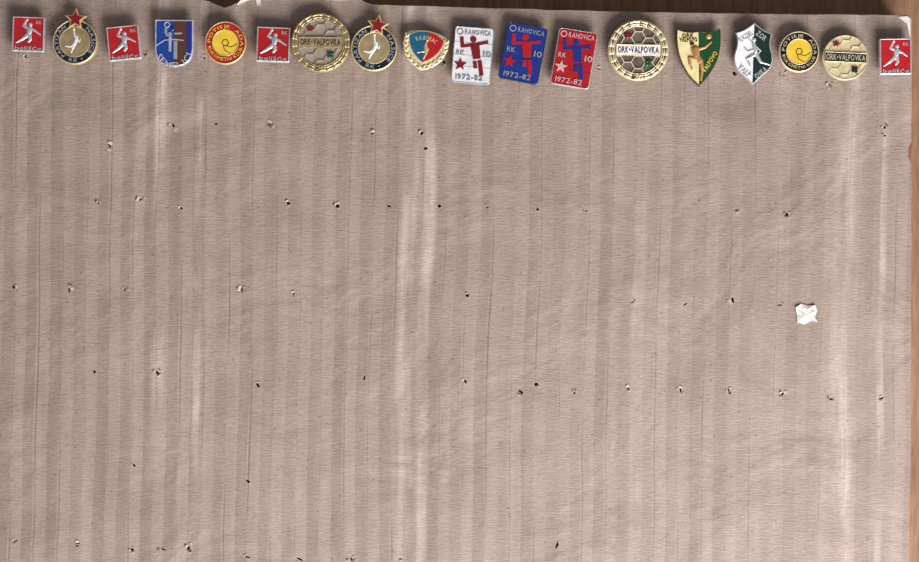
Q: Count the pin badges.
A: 18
